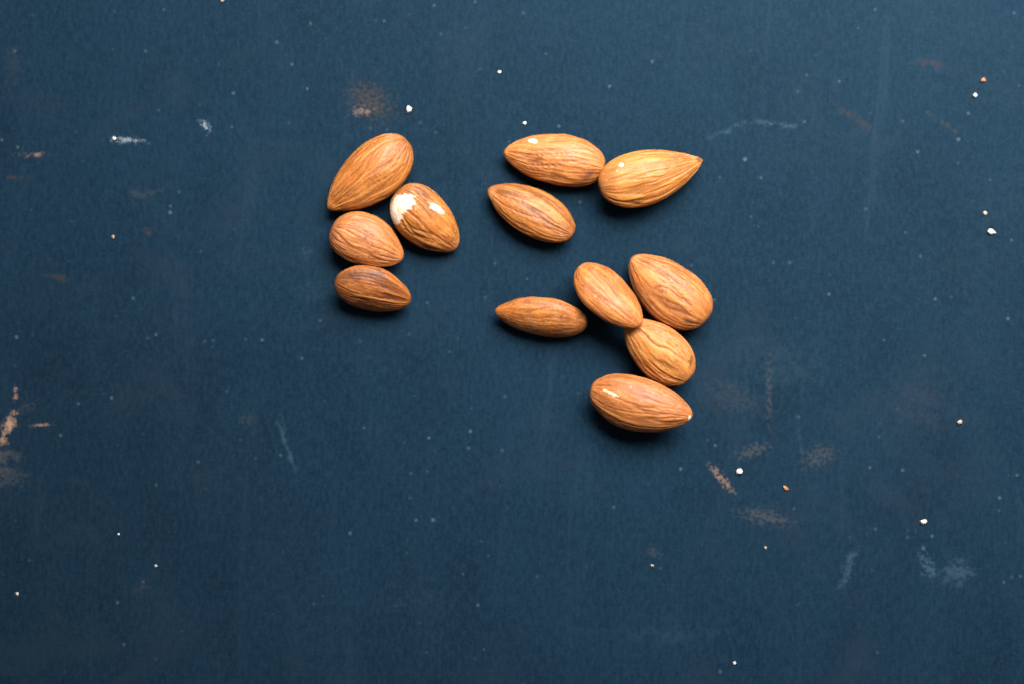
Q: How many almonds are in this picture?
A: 12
